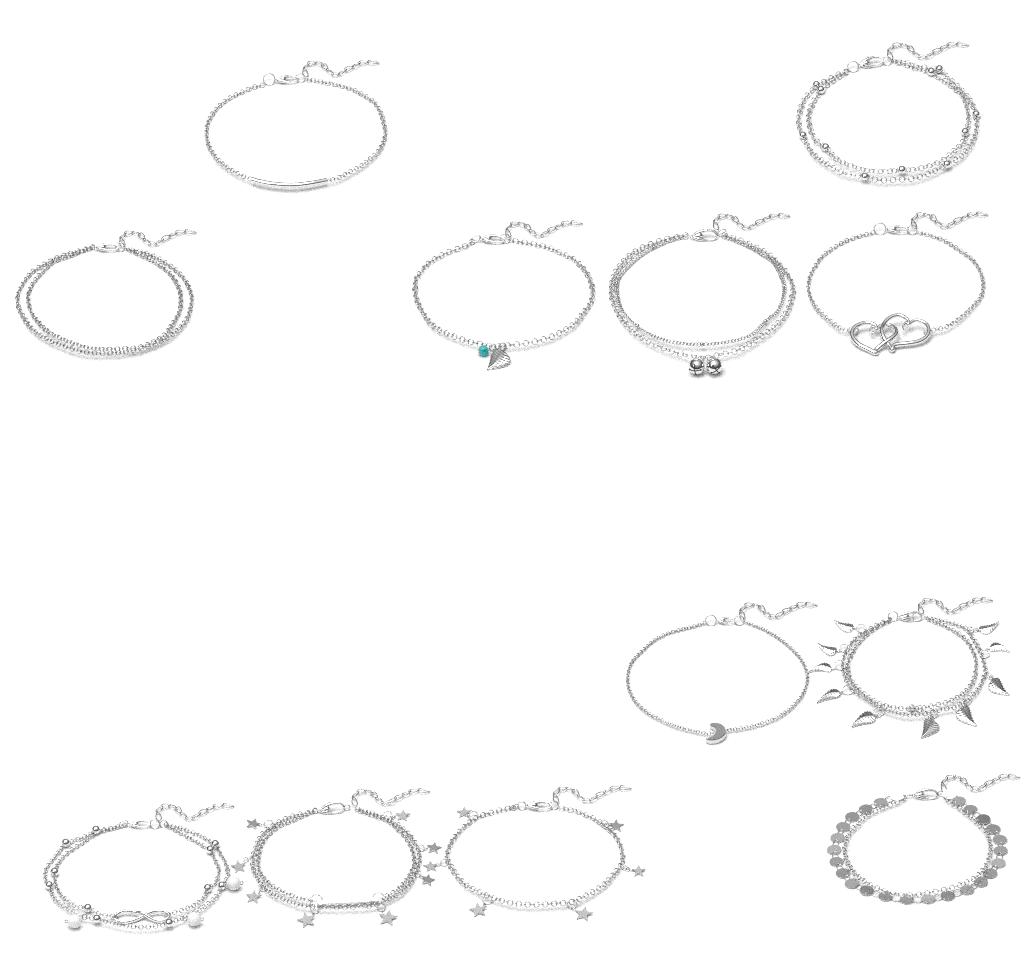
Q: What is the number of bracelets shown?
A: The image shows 12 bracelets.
